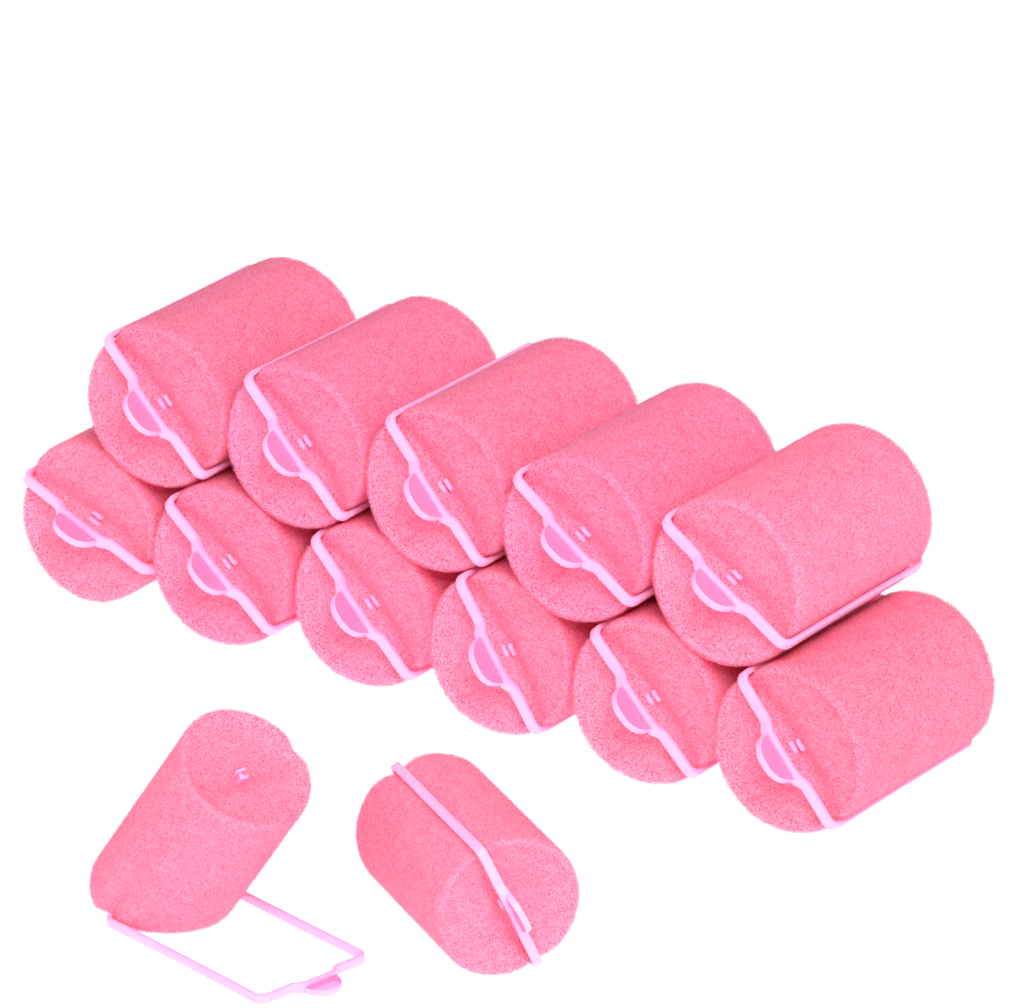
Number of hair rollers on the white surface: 13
